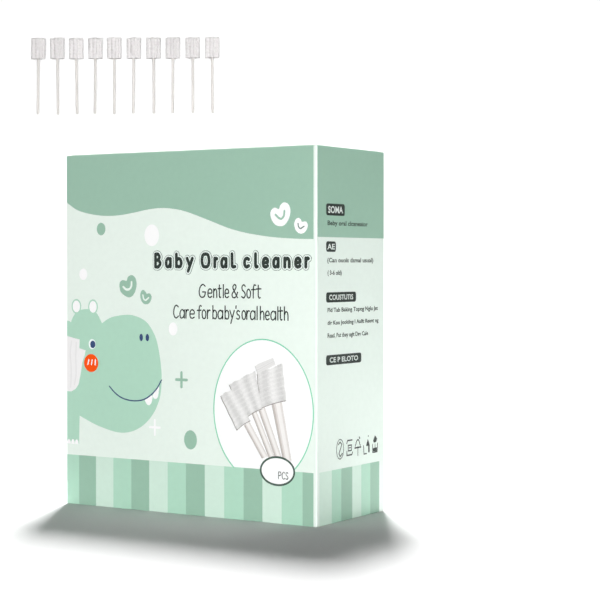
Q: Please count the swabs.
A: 10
